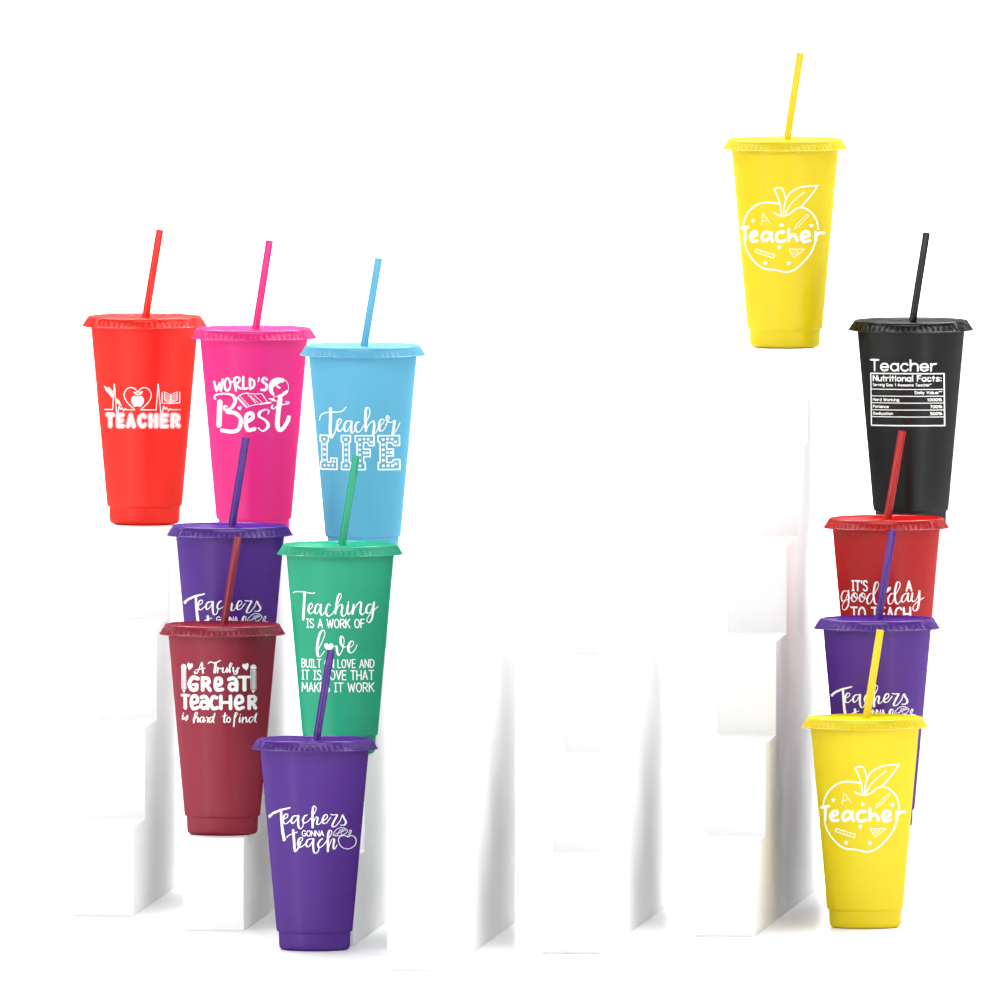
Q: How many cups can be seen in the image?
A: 12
